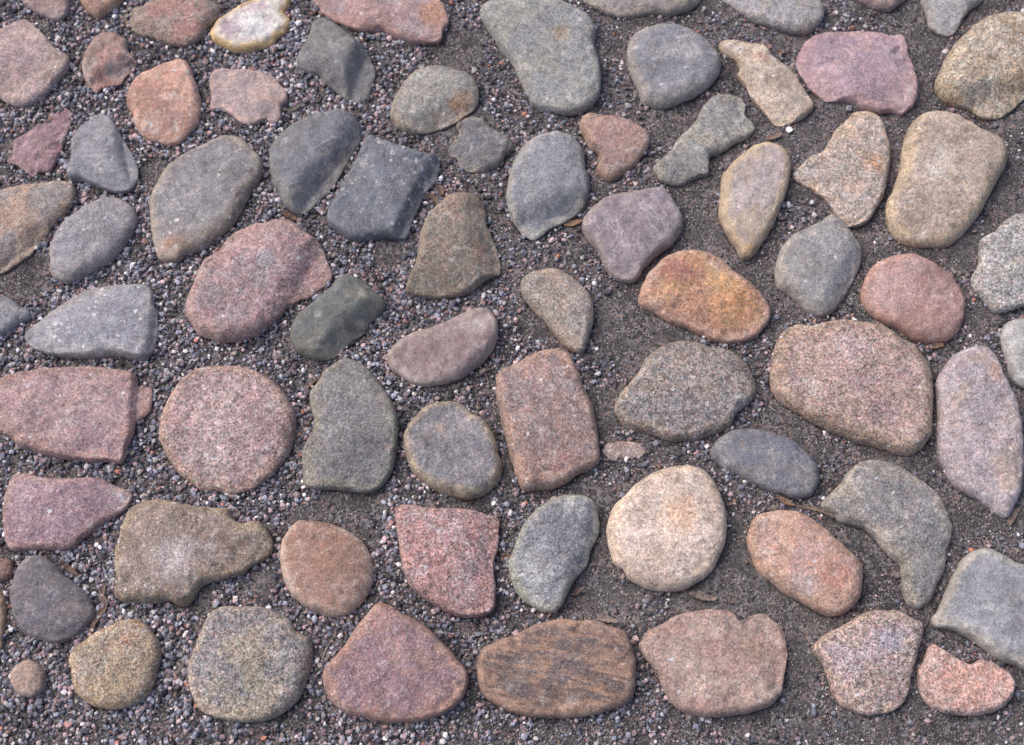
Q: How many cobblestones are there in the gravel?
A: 77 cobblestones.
